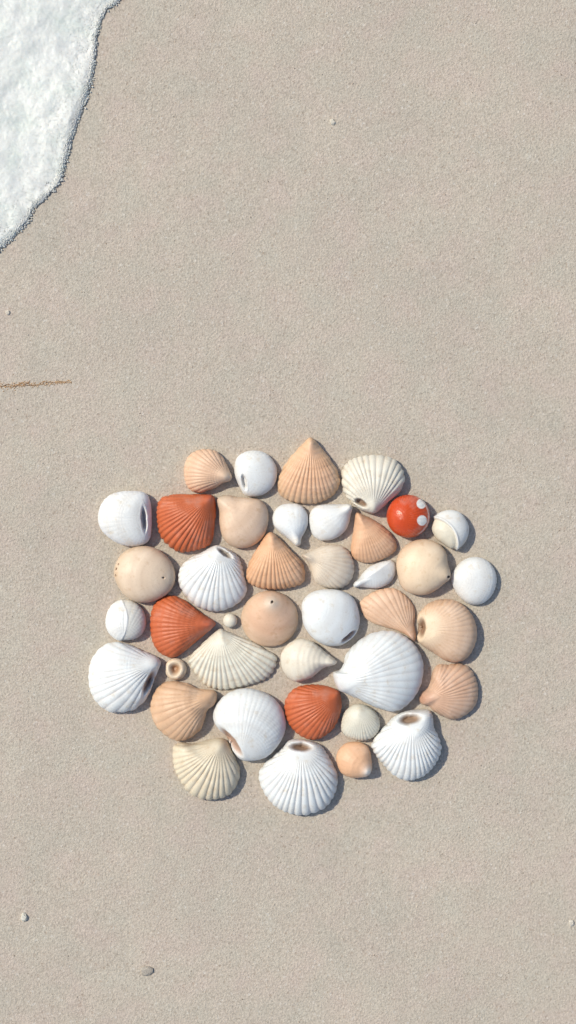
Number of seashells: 40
